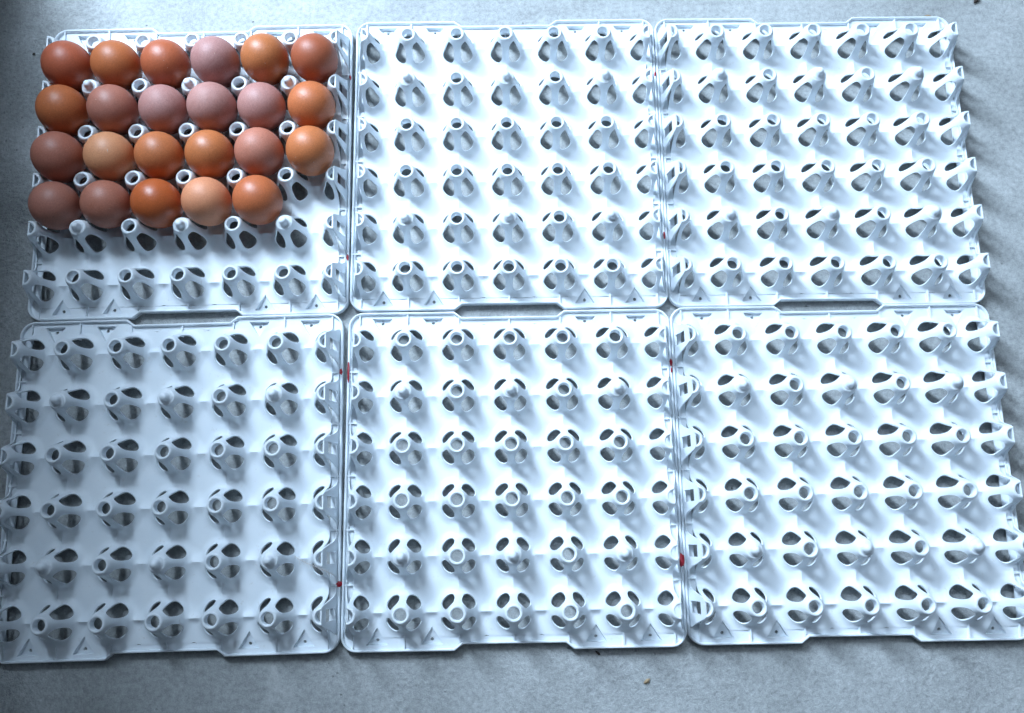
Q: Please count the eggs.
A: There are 23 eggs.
